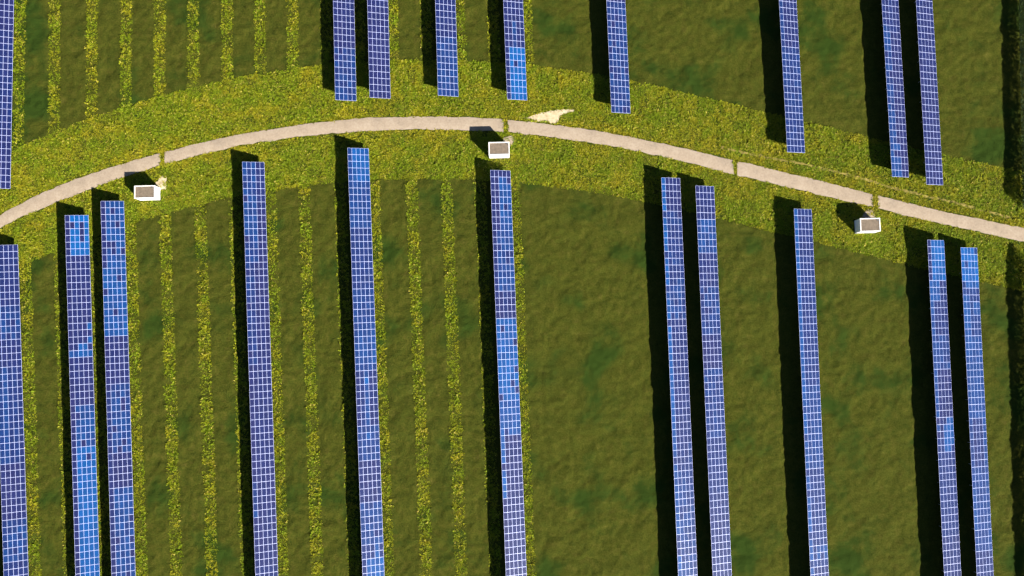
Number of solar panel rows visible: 20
